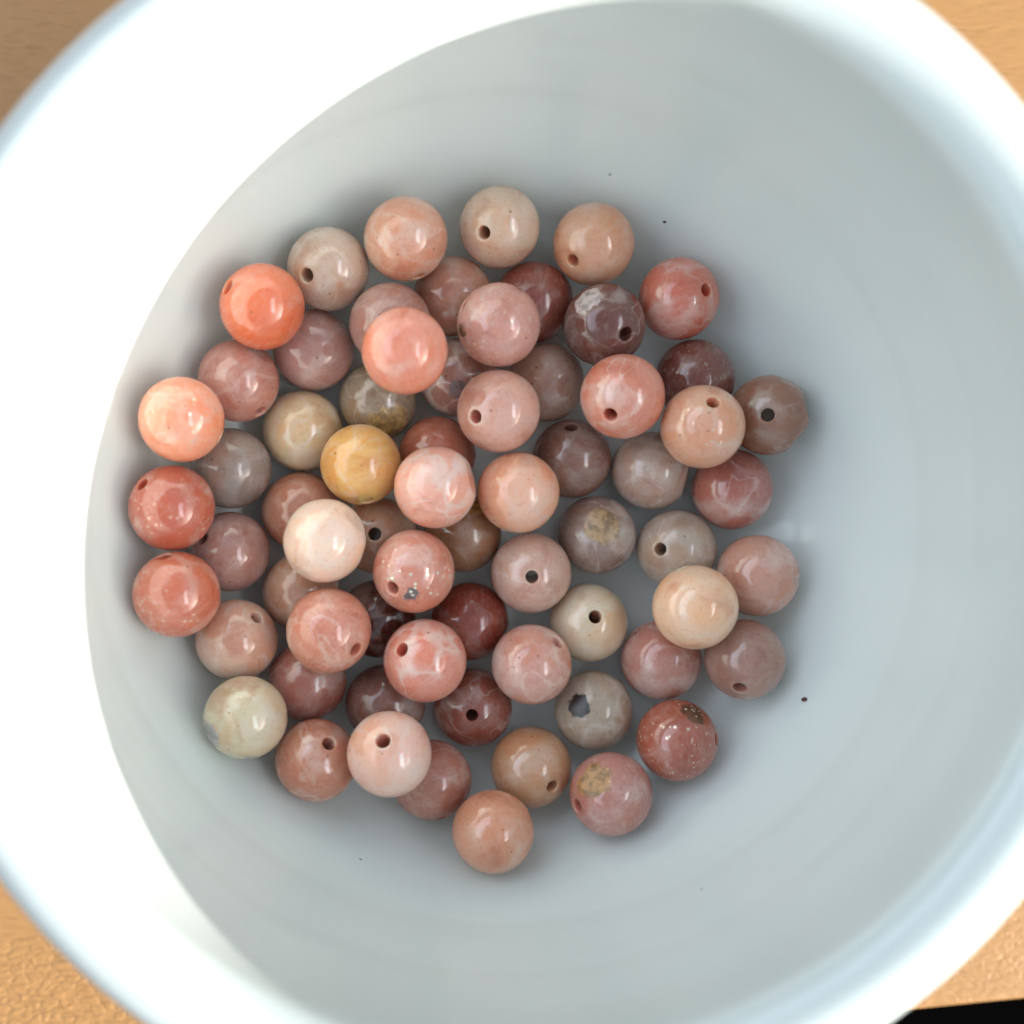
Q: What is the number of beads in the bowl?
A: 67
